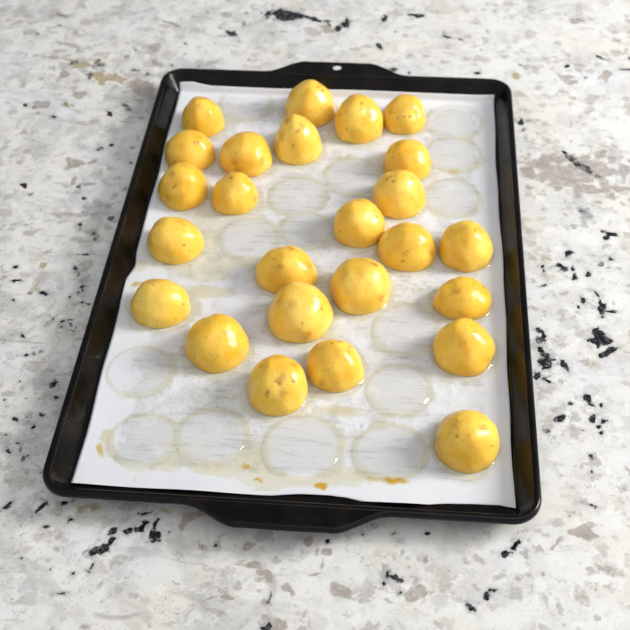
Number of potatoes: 25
